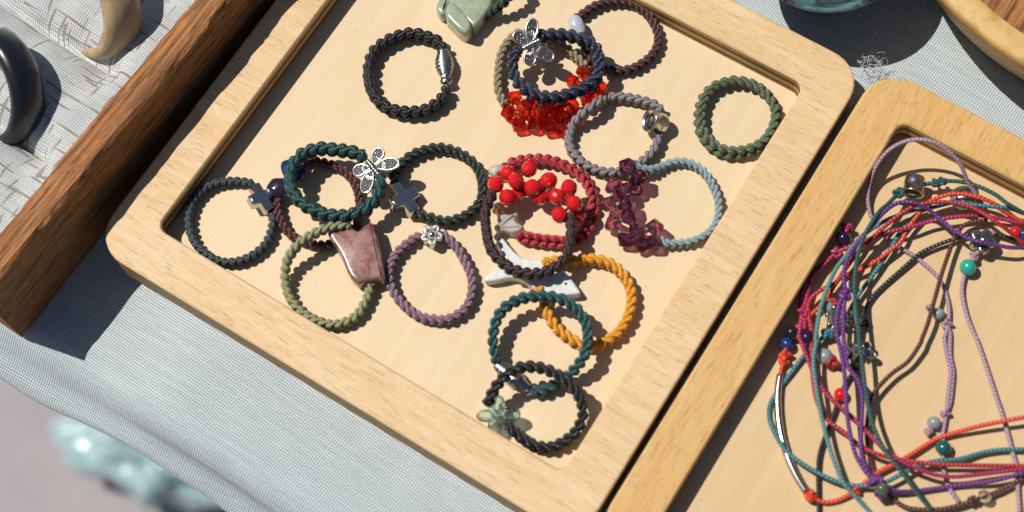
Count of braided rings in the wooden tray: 19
